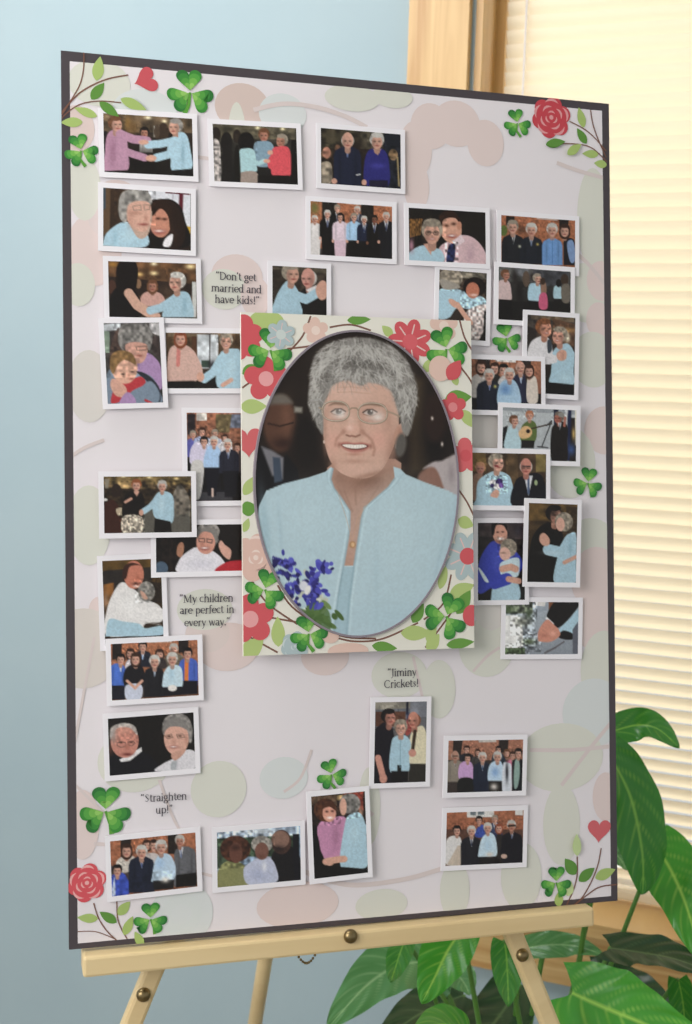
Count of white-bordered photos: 32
